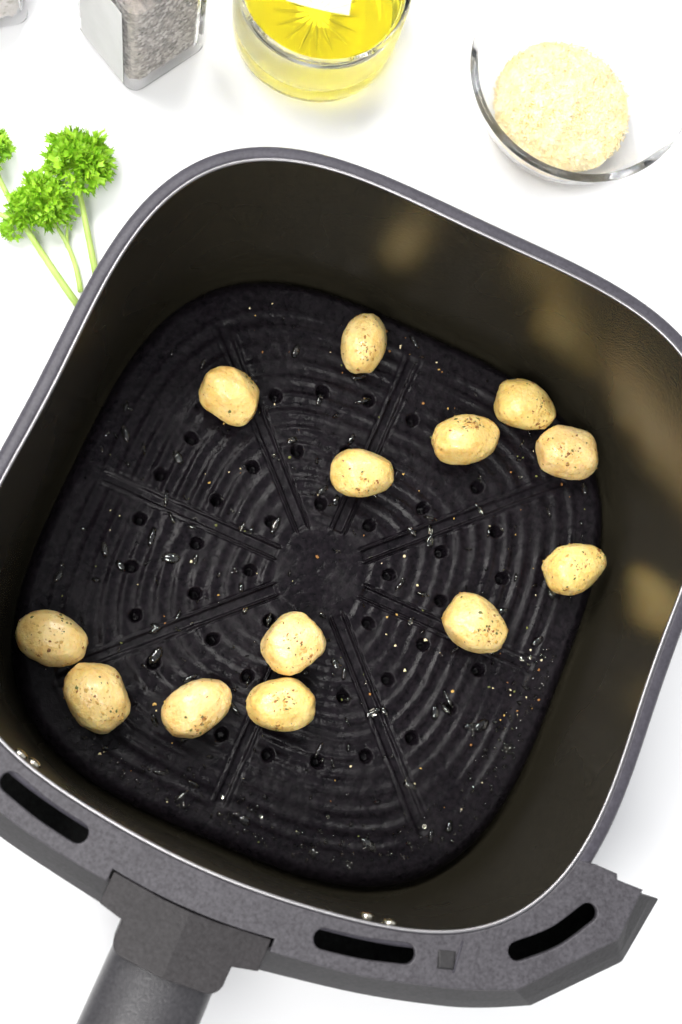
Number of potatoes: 13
